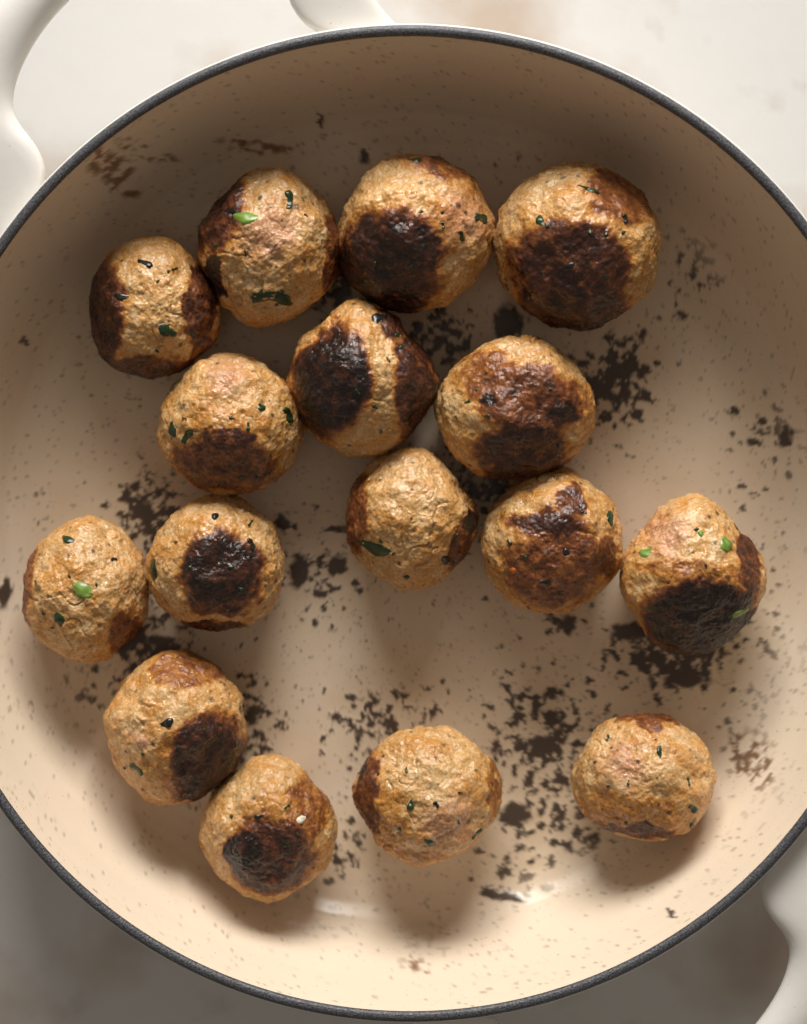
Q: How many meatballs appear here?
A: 16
